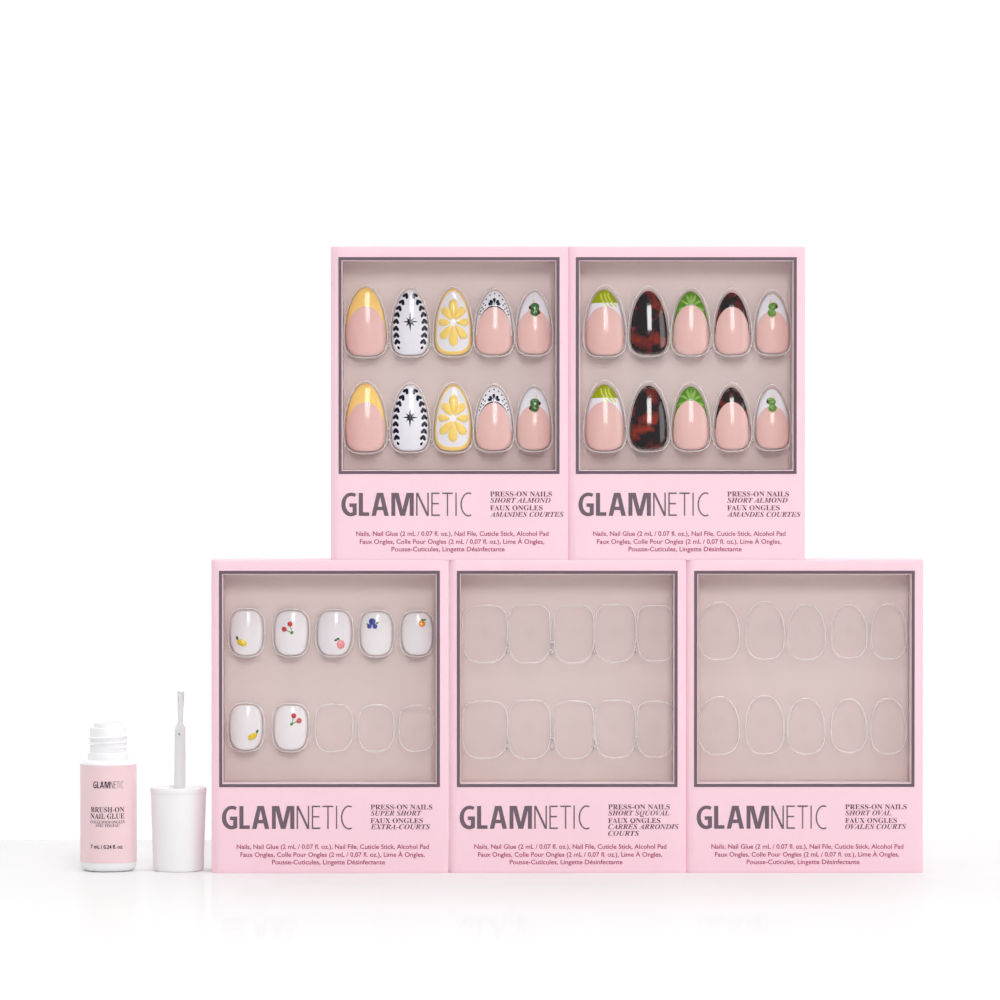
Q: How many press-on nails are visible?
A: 27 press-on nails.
